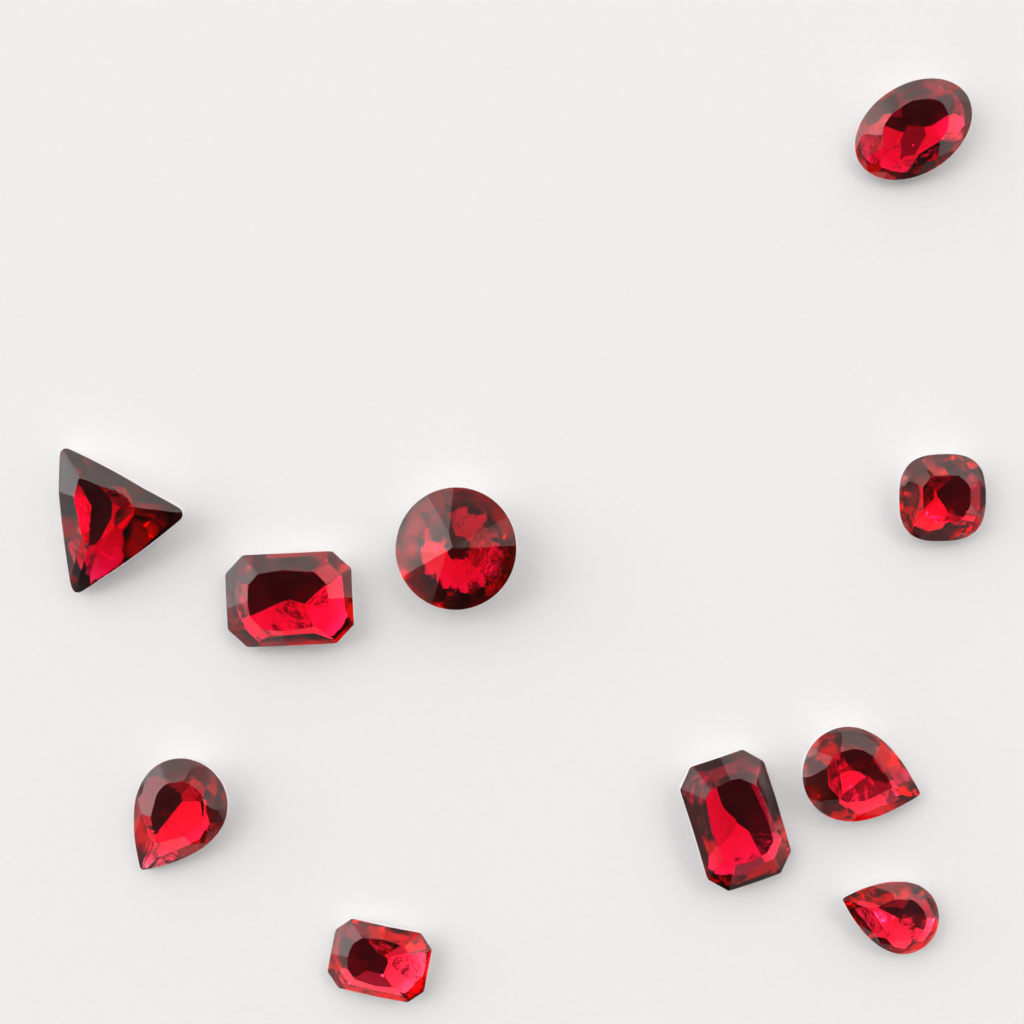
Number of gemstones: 10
